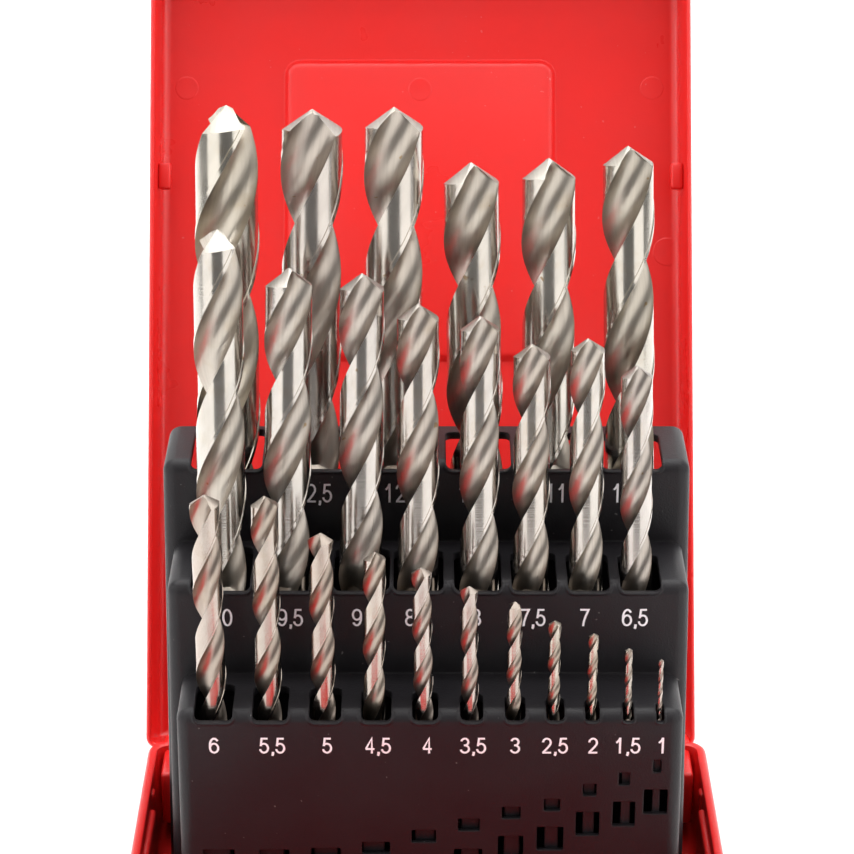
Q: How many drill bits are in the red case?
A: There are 25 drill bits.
